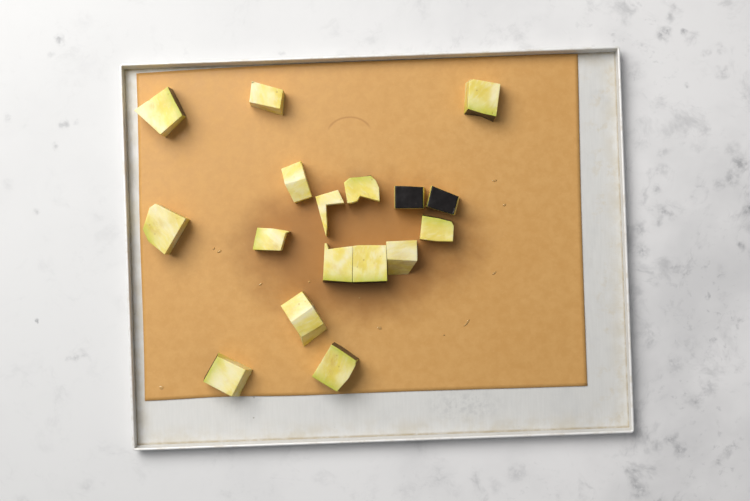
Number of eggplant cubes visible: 17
